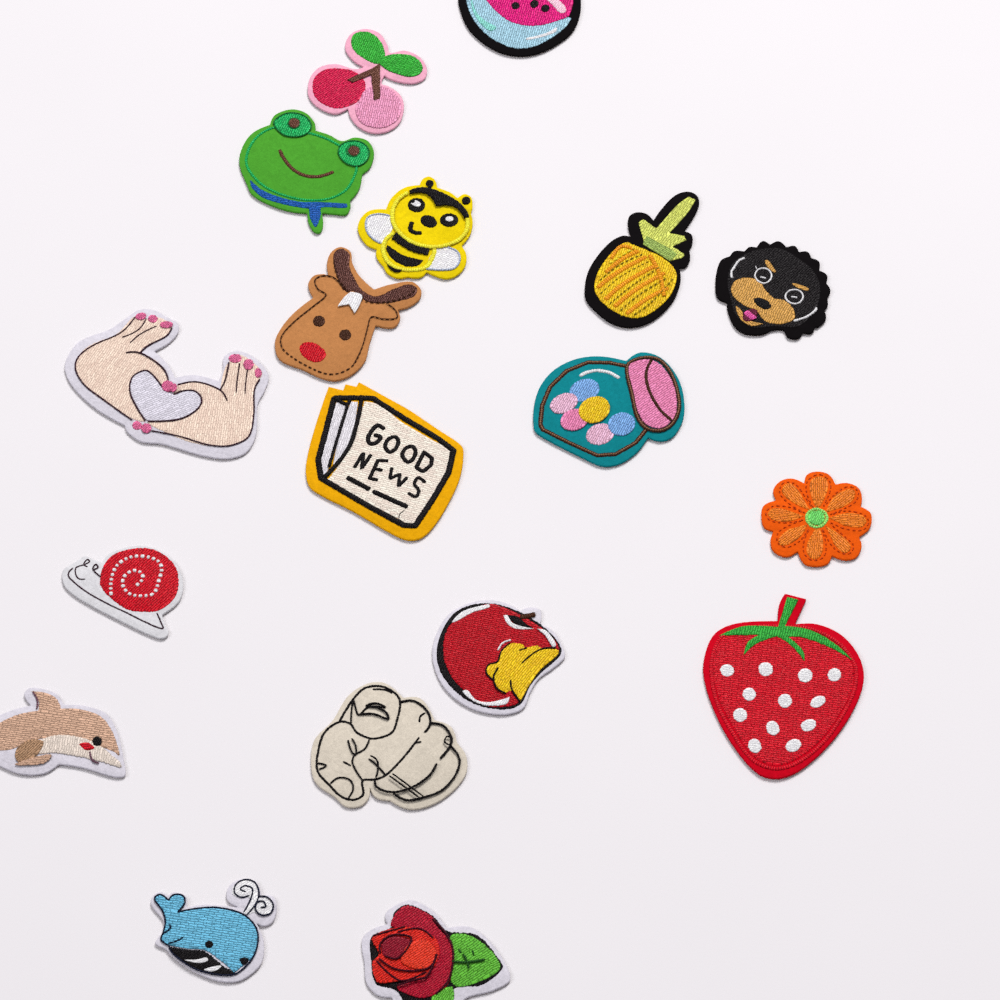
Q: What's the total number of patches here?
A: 18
